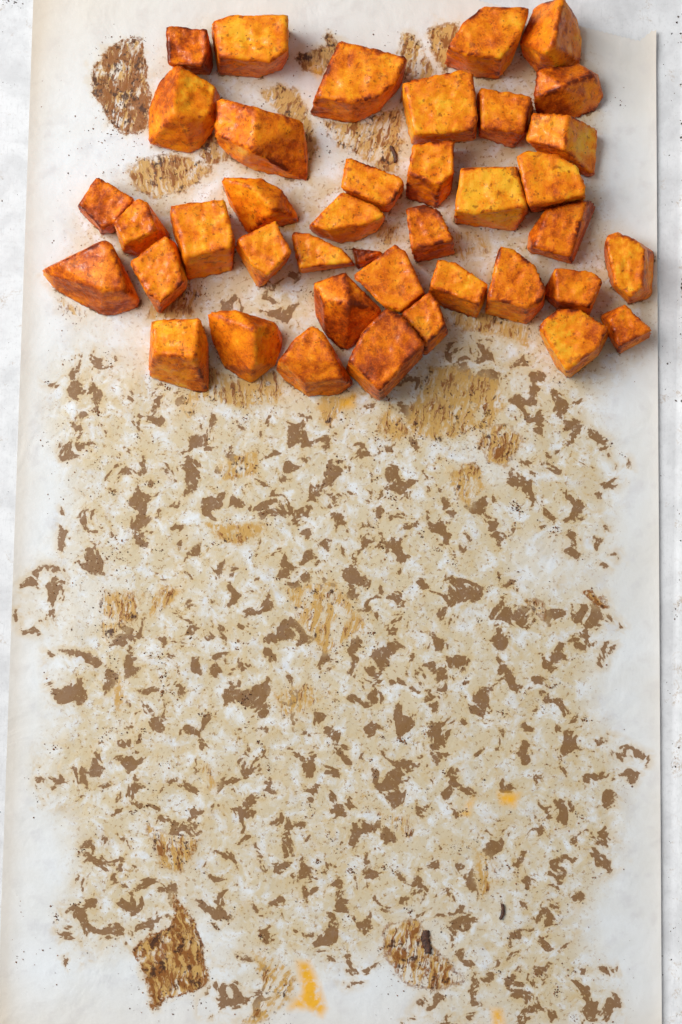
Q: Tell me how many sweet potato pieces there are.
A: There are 40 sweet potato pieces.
